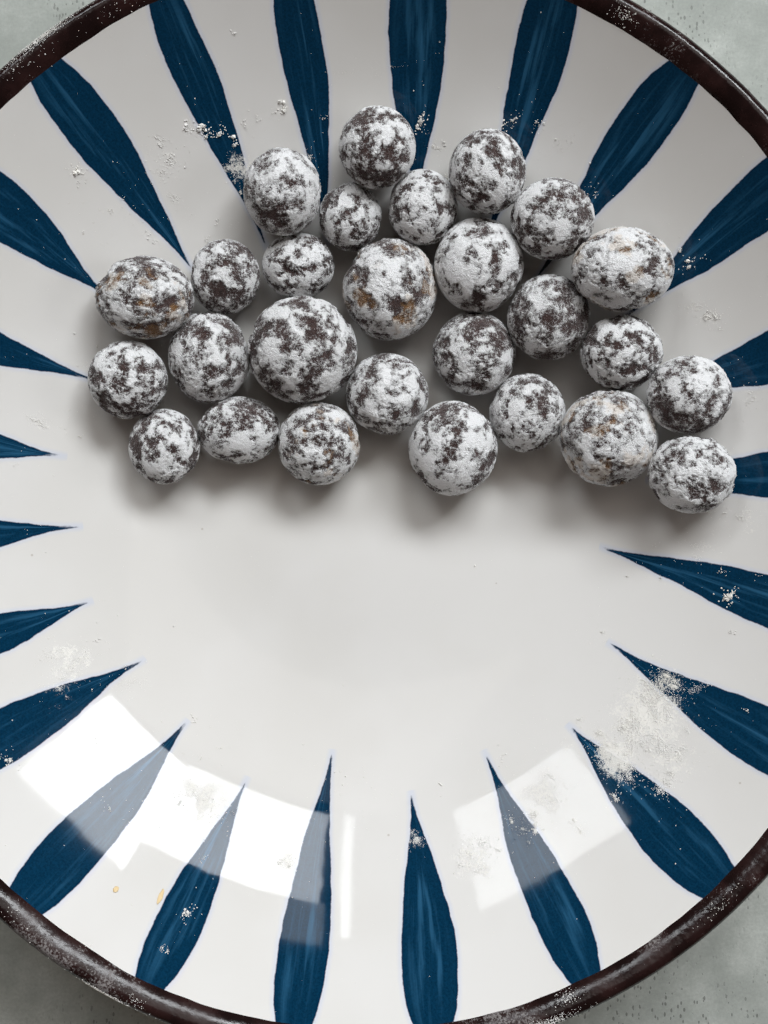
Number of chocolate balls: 27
